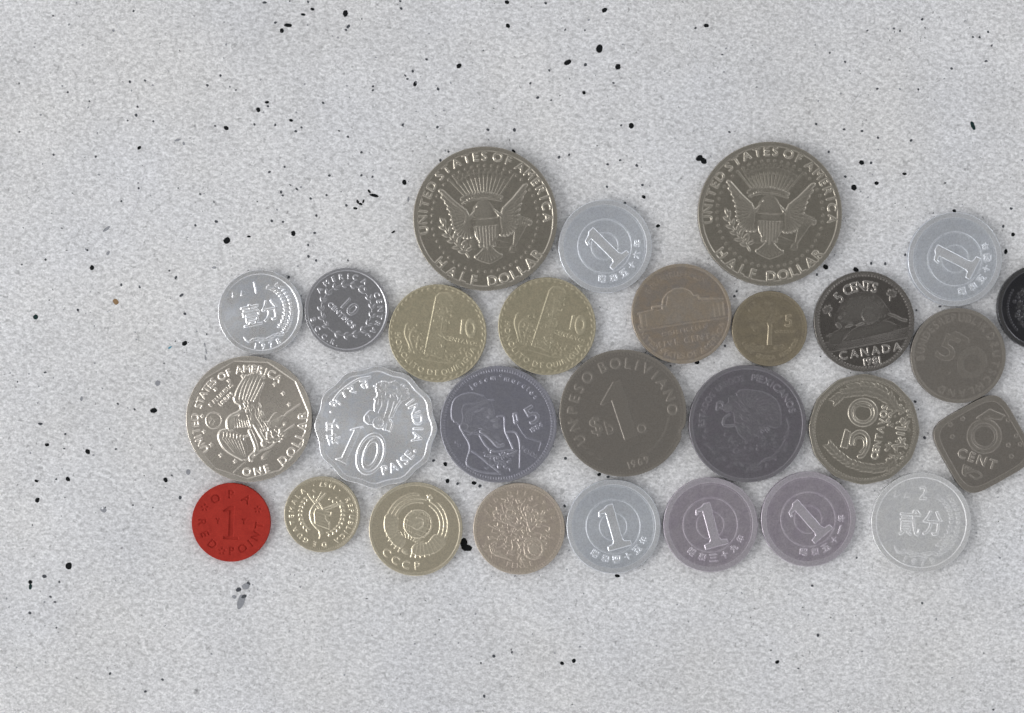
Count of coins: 28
